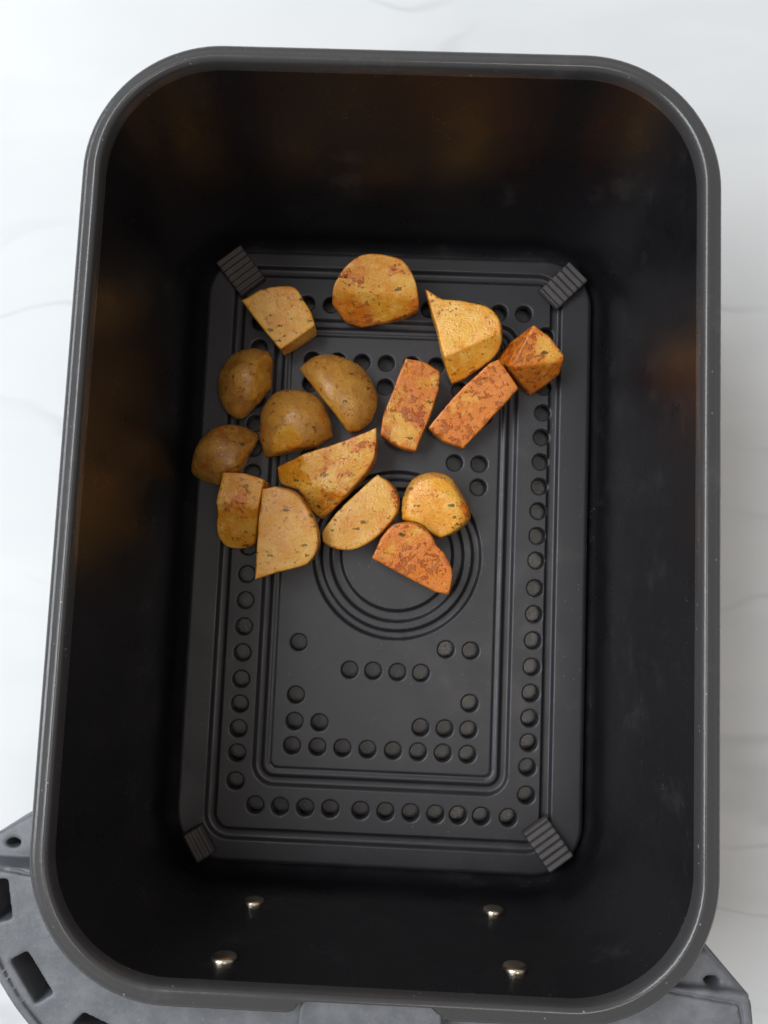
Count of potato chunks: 16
